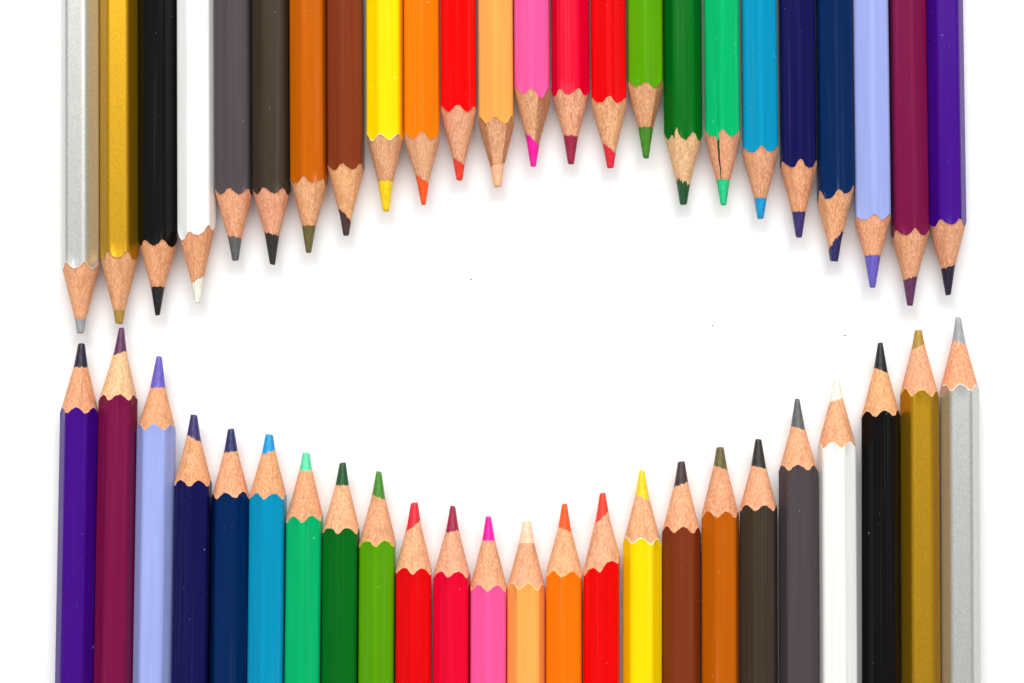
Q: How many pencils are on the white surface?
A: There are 48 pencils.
